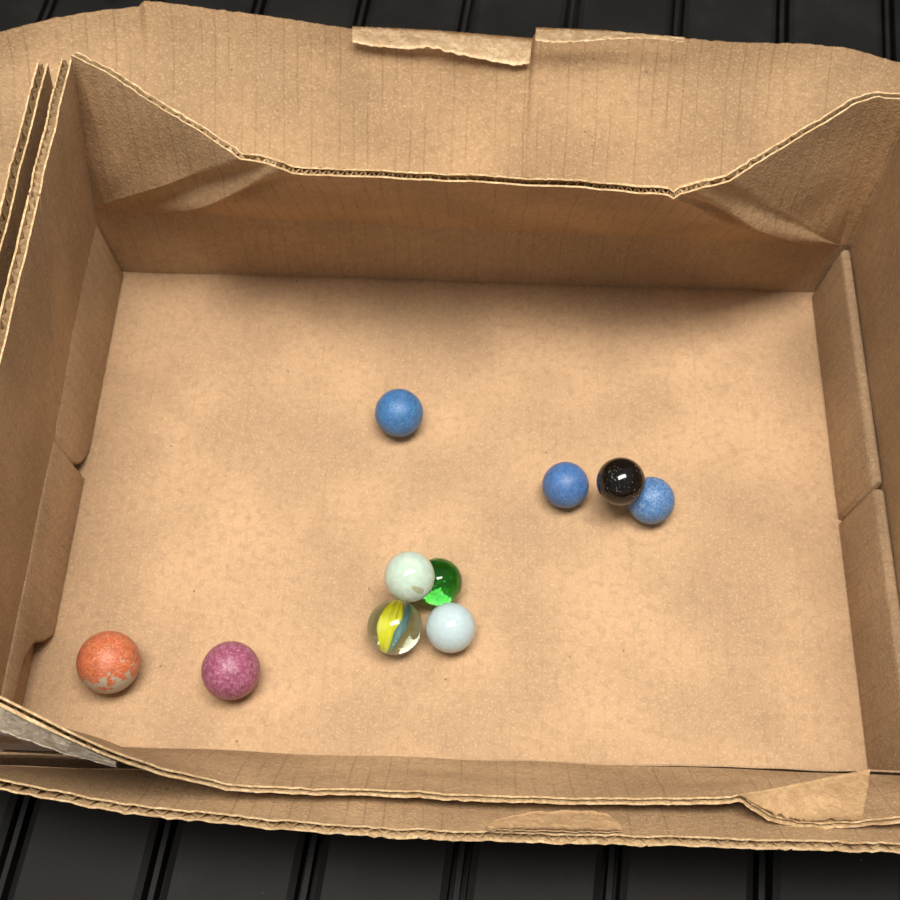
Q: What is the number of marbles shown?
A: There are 10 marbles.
